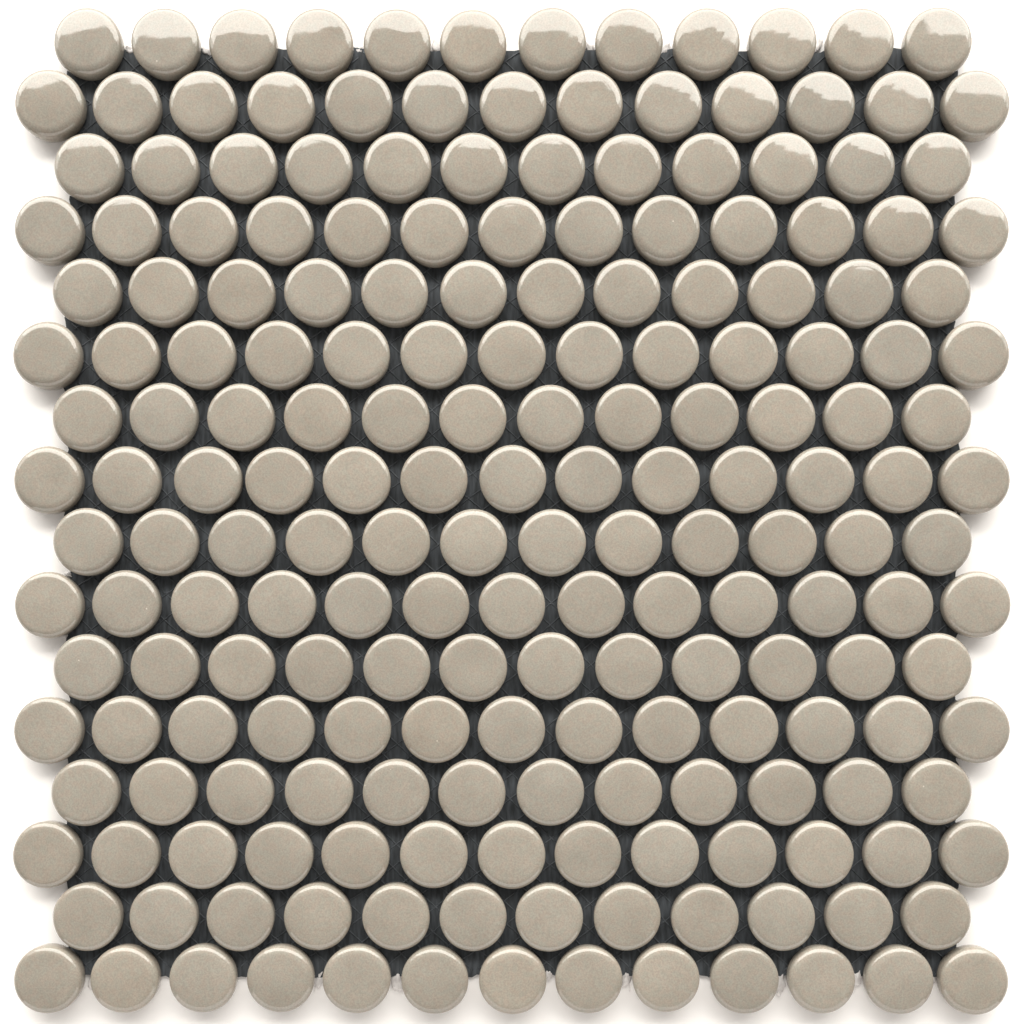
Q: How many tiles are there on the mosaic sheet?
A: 200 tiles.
